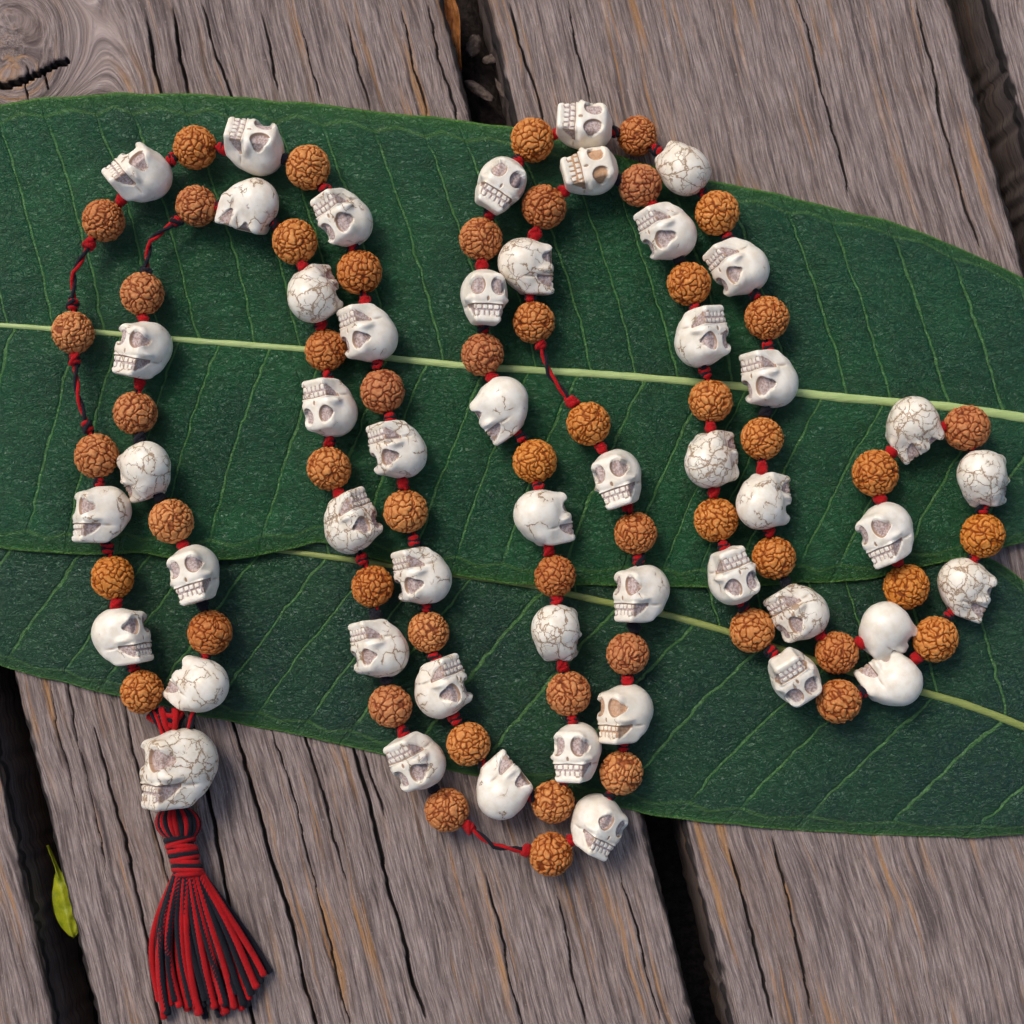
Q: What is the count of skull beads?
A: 50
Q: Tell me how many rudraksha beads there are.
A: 54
